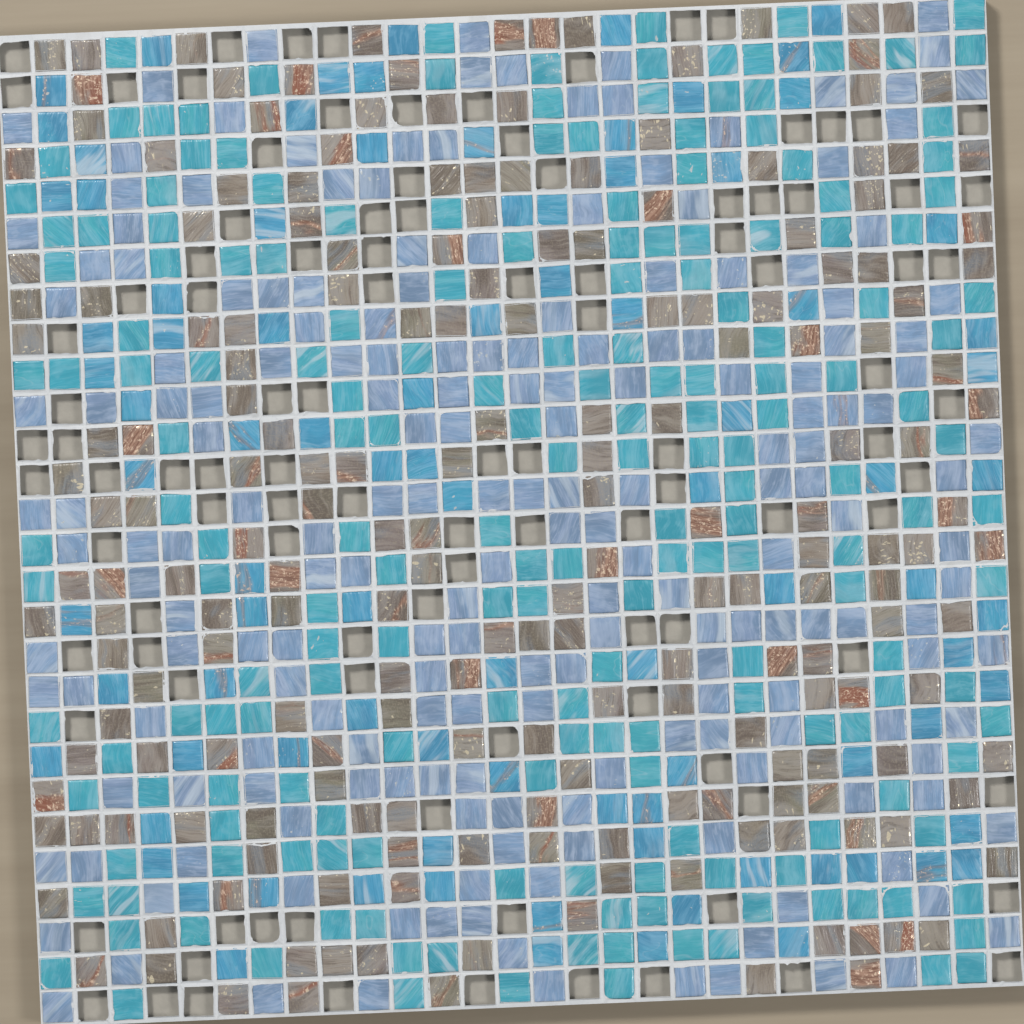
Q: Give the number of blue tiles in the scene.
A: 91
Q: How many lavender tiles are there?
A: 196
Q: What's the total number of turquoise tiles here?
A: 193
